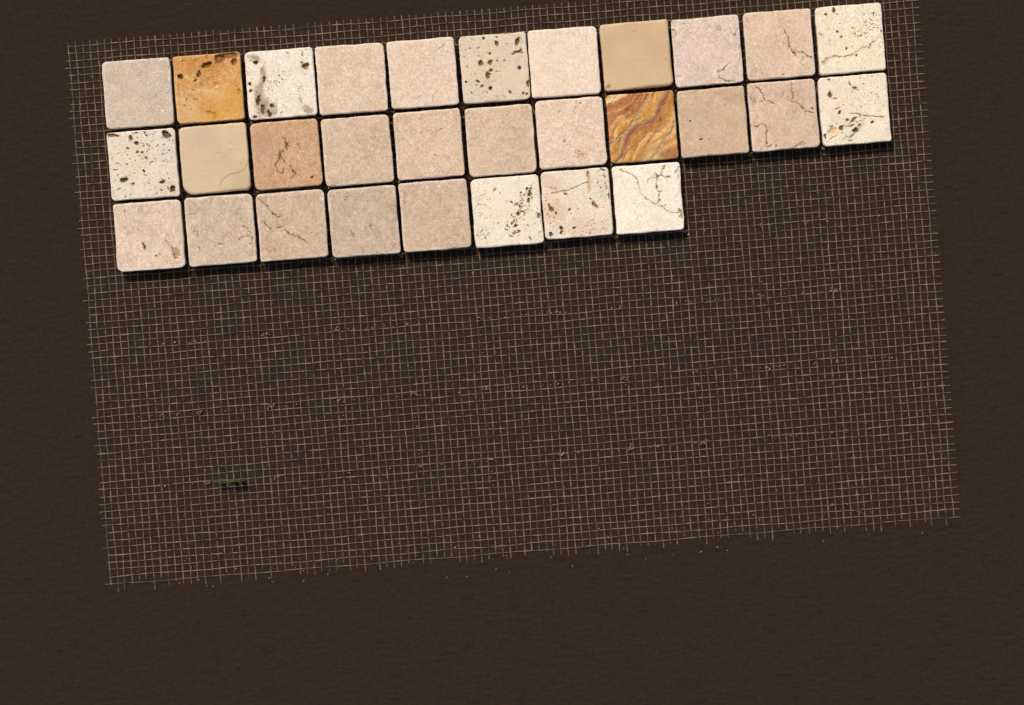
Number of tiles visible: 30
